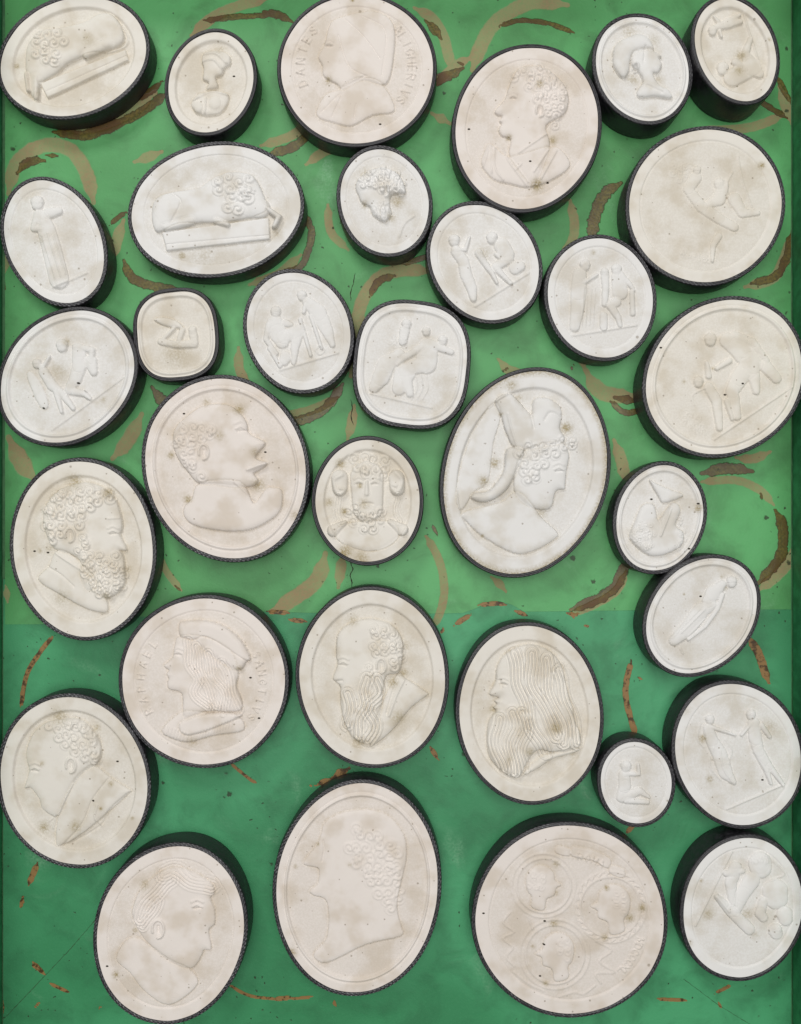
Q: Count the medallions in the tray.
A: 33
